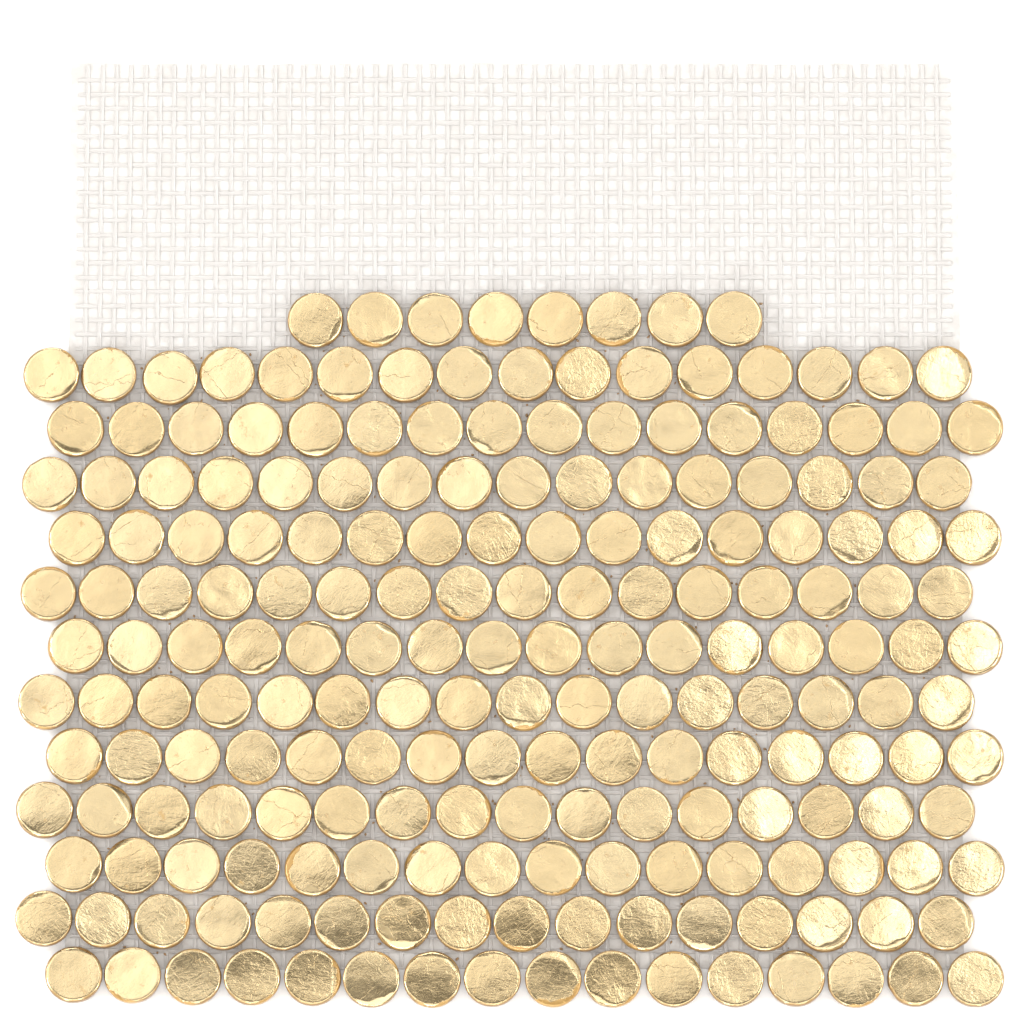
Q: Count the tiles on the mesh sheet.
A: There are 200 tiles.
